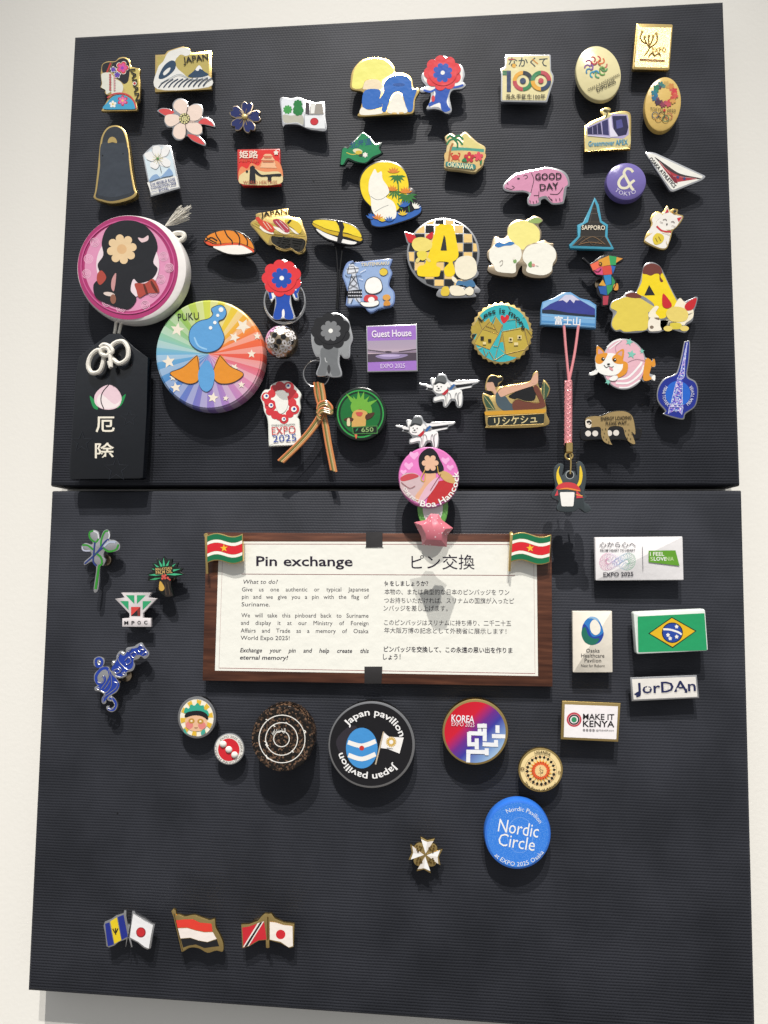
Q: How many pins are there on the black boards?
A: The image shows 69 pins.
